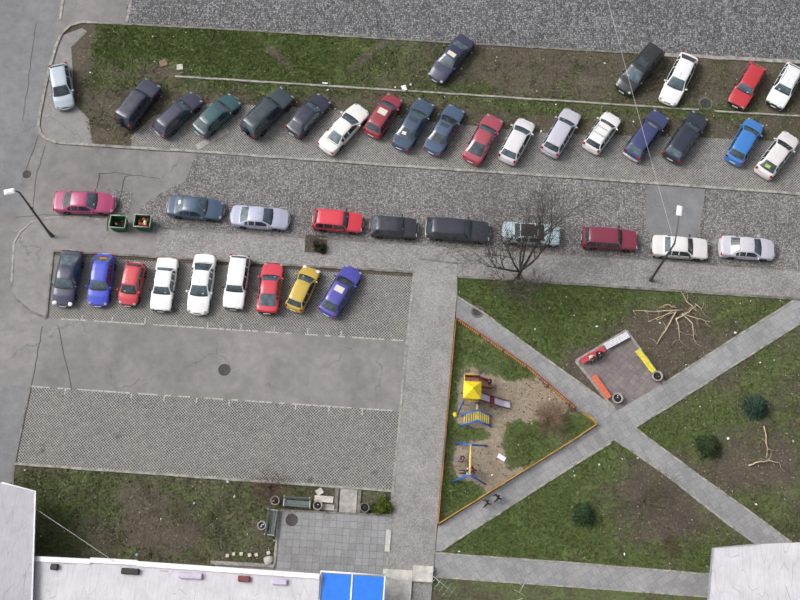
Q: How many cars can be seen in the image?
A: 42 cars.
